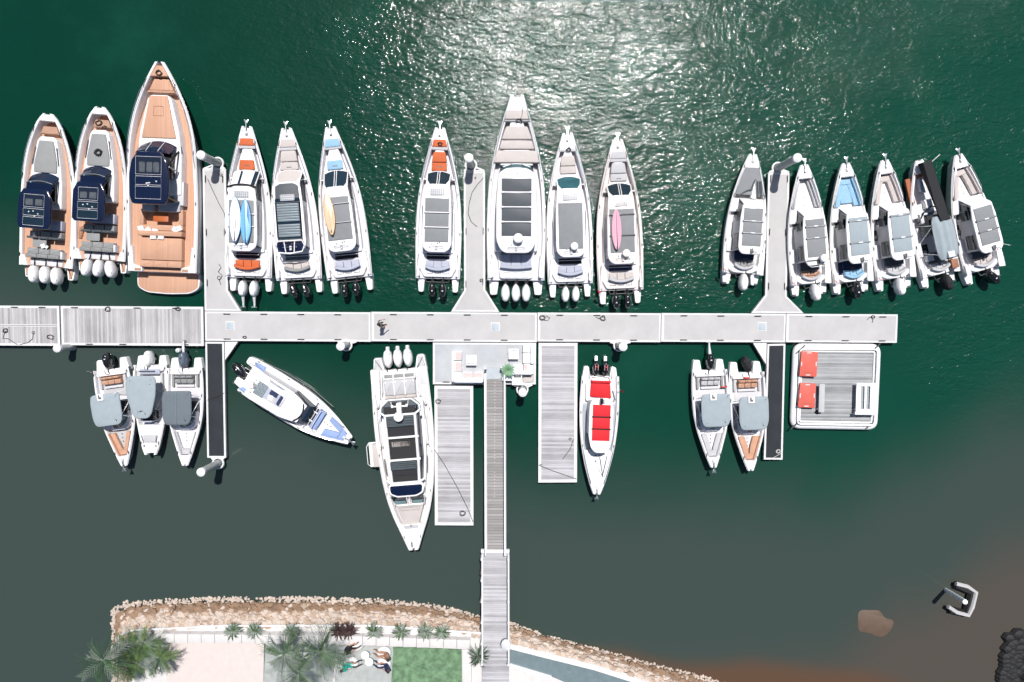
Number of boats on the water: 24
